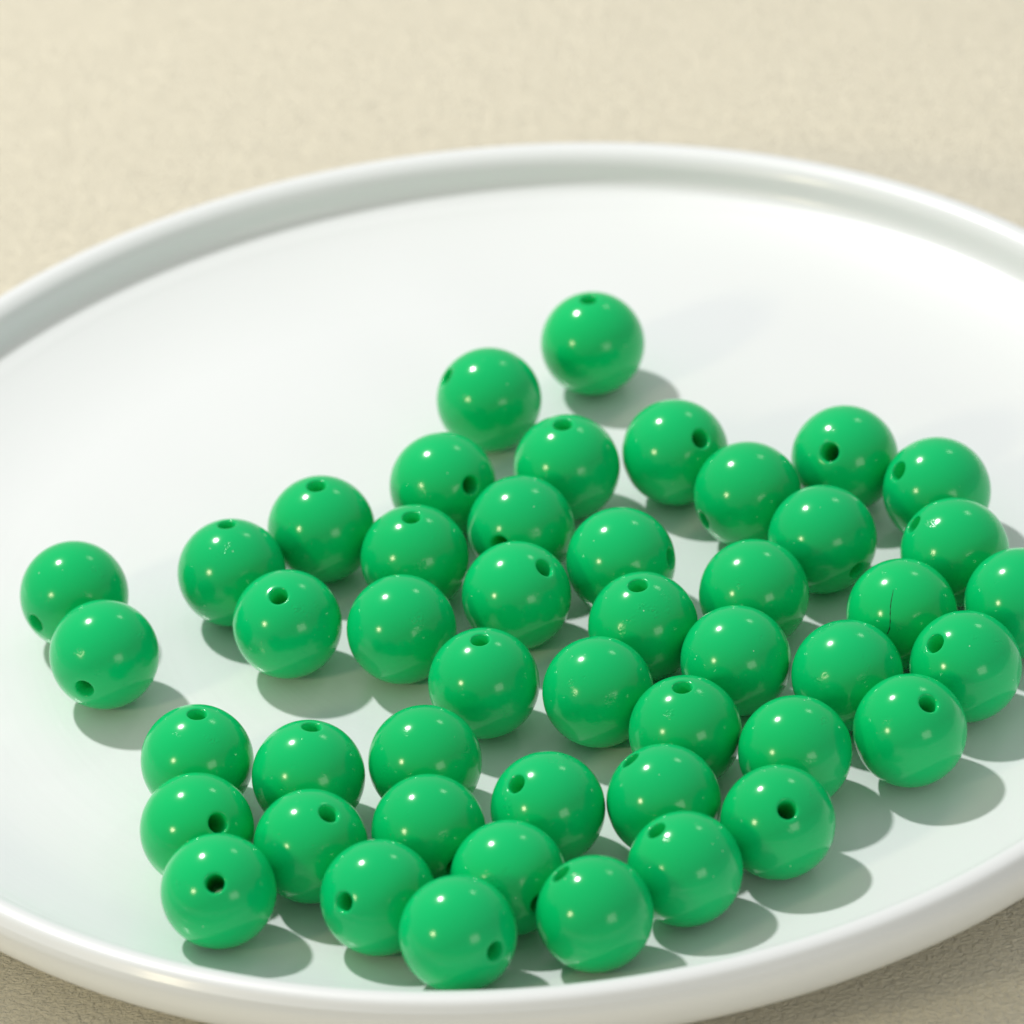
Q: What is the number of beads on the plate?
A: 47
